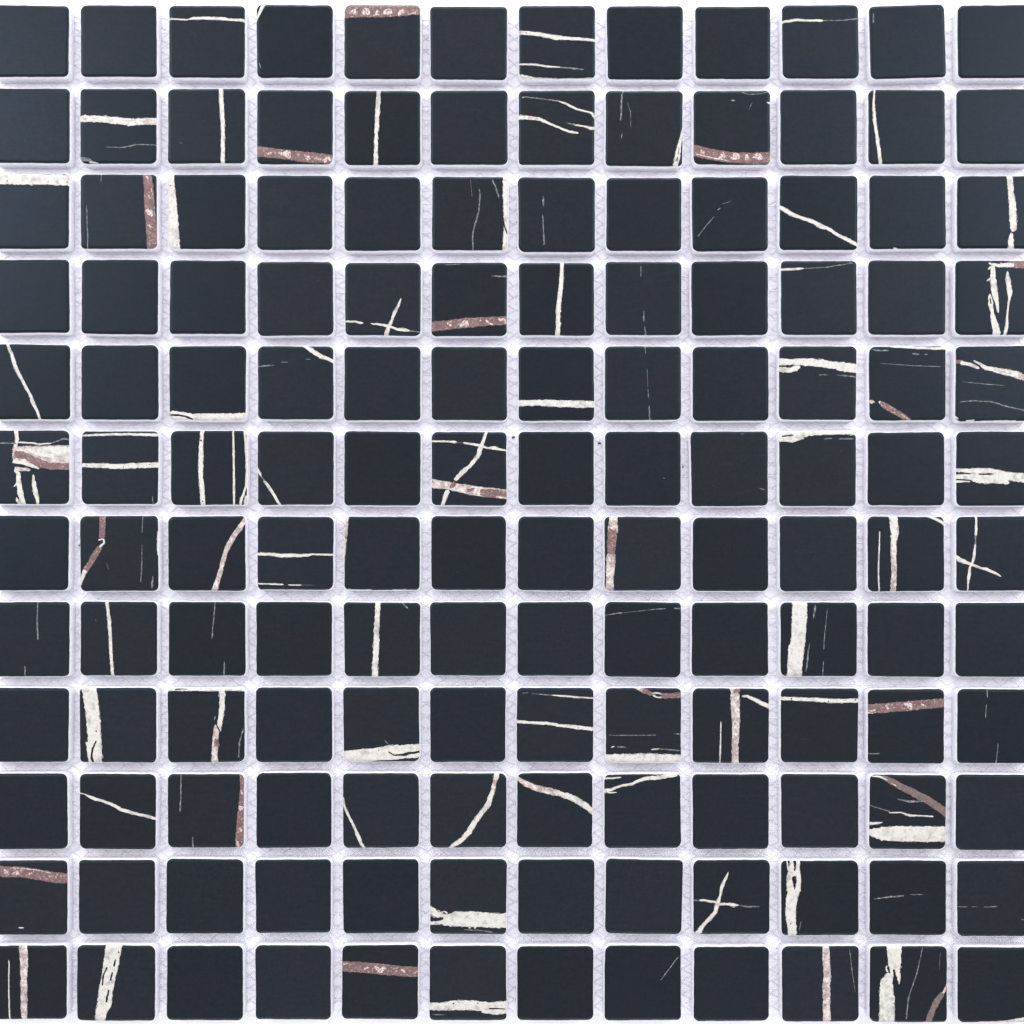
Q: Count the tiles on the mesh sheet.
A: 144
